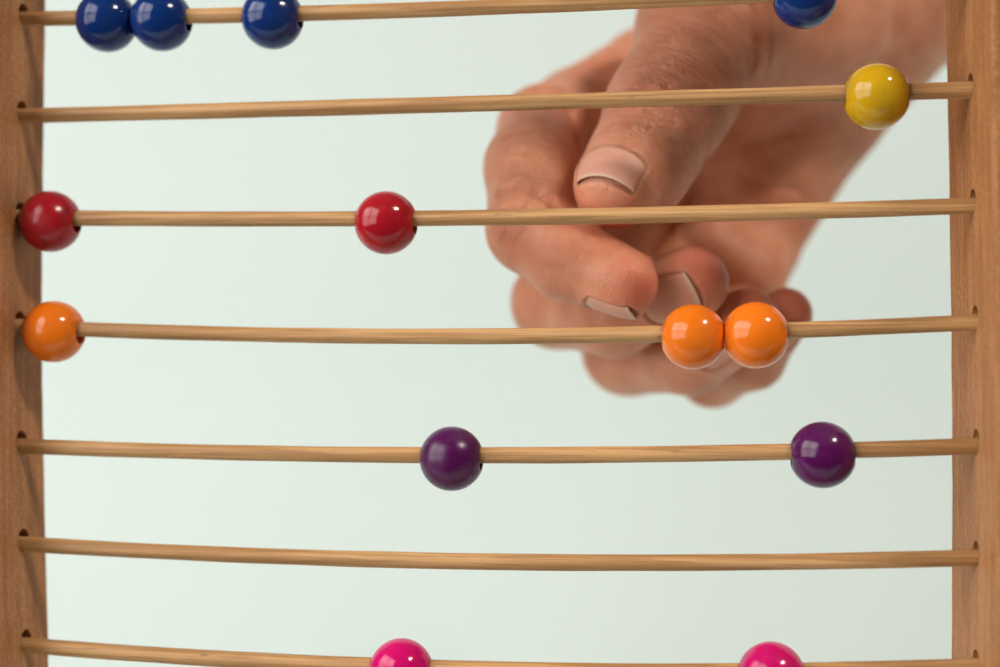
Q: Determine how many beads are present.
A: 14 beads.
